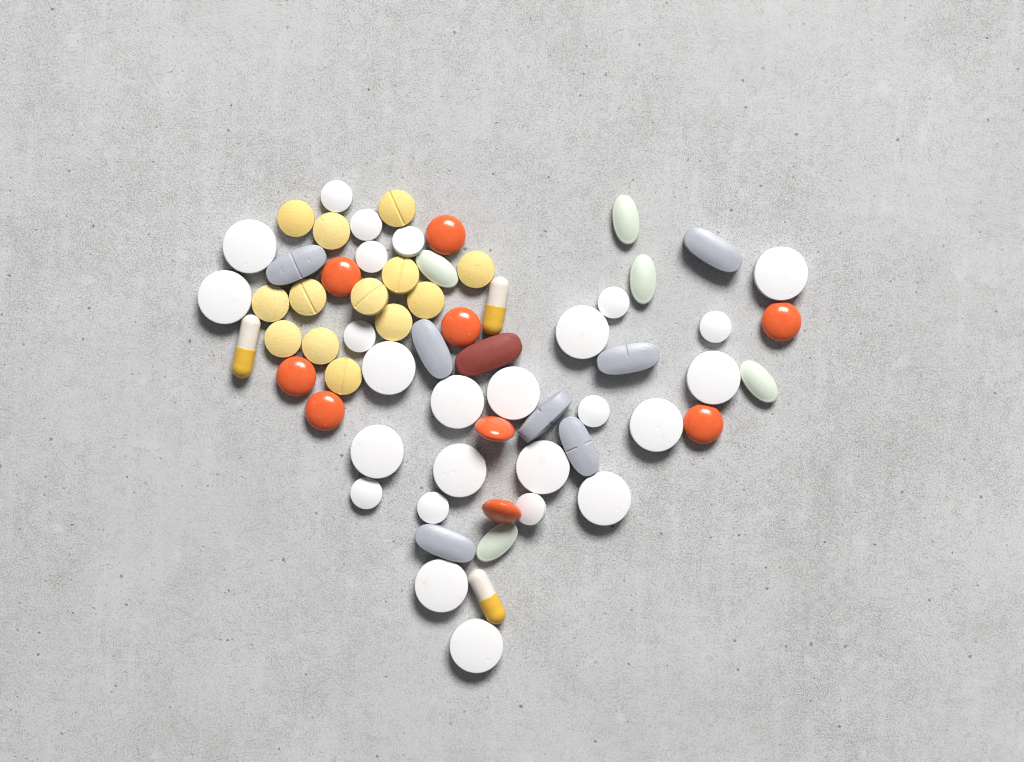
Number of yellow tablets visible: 13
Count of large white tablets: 15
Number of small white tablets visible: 11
